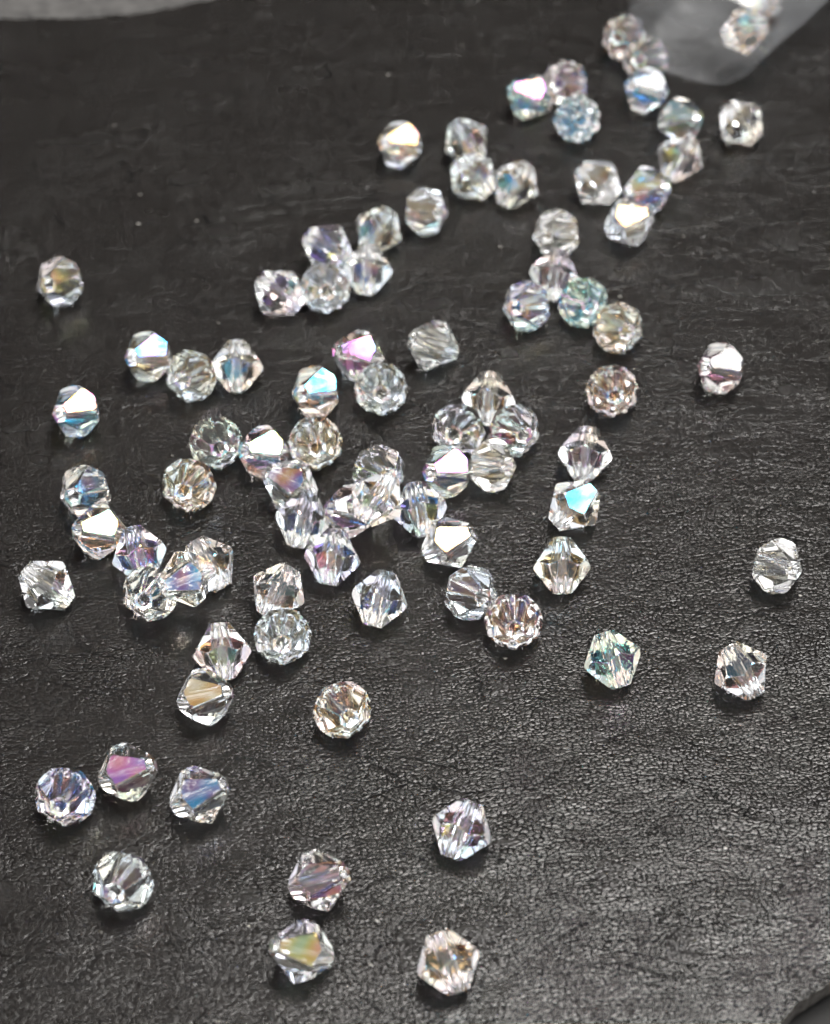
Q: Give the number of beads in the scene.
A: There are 86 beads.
